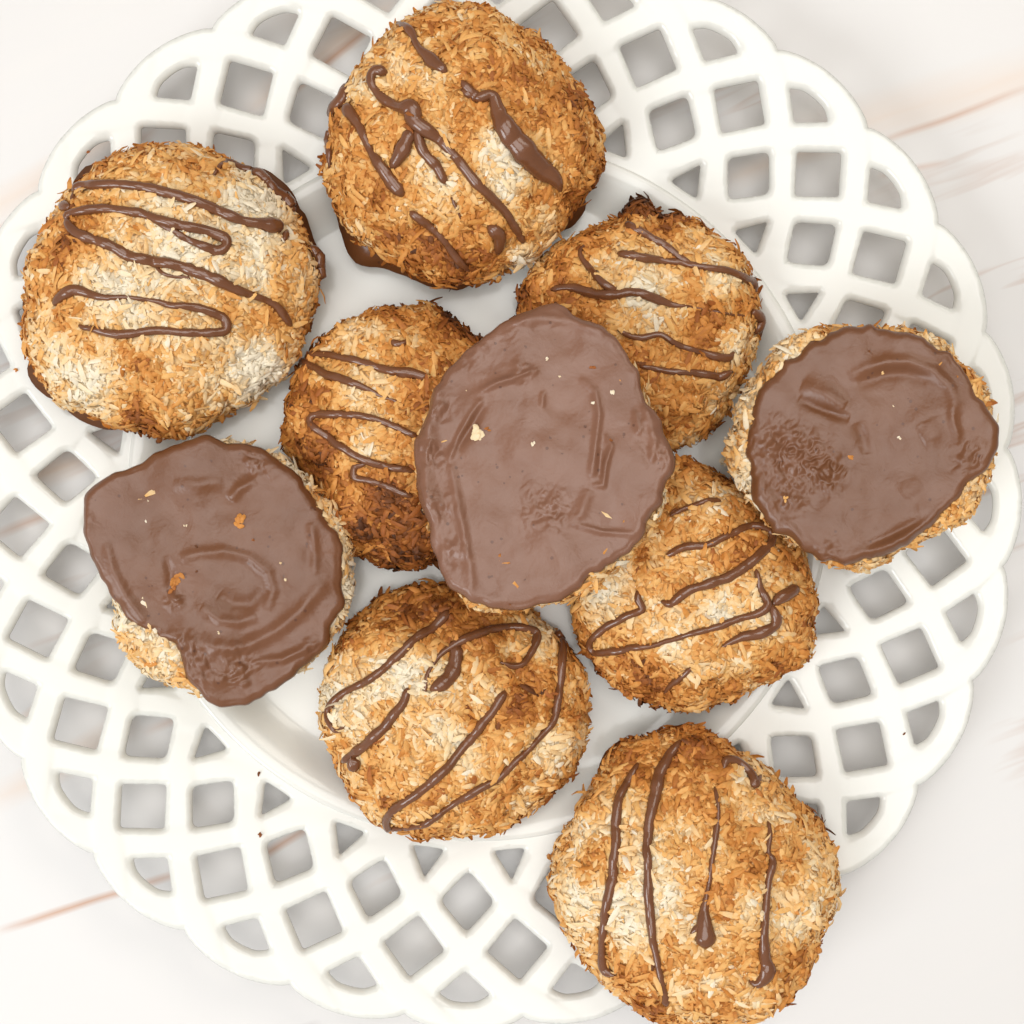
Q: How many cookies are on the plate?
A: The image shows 10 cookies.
